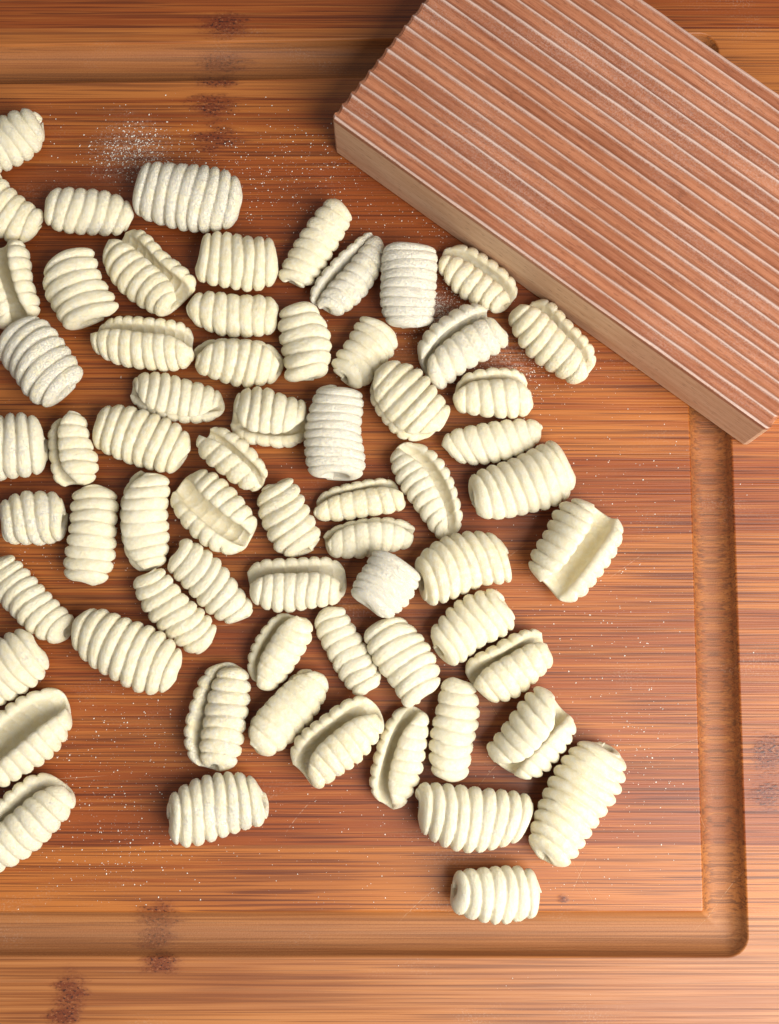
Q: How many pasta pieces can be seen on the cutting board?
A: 65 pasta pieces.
